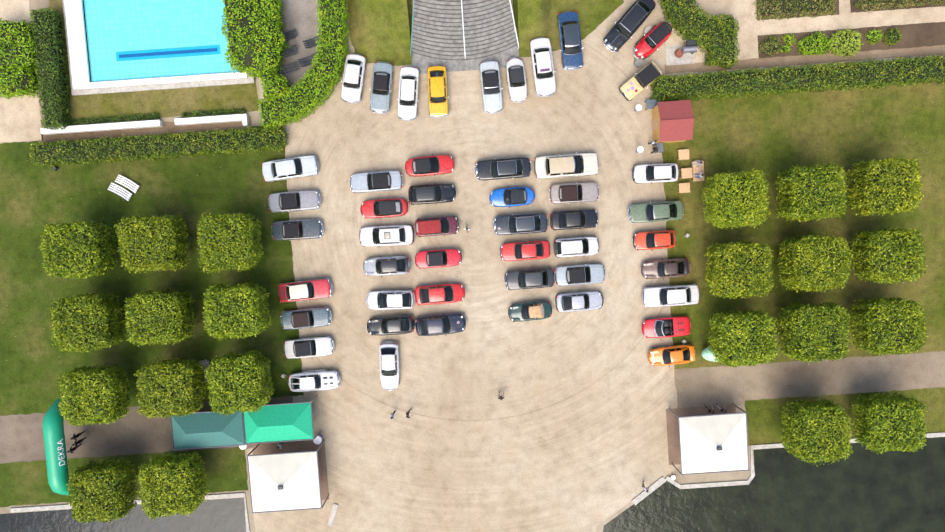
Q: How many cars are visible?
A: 50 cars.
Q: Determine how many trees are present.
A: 22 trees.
